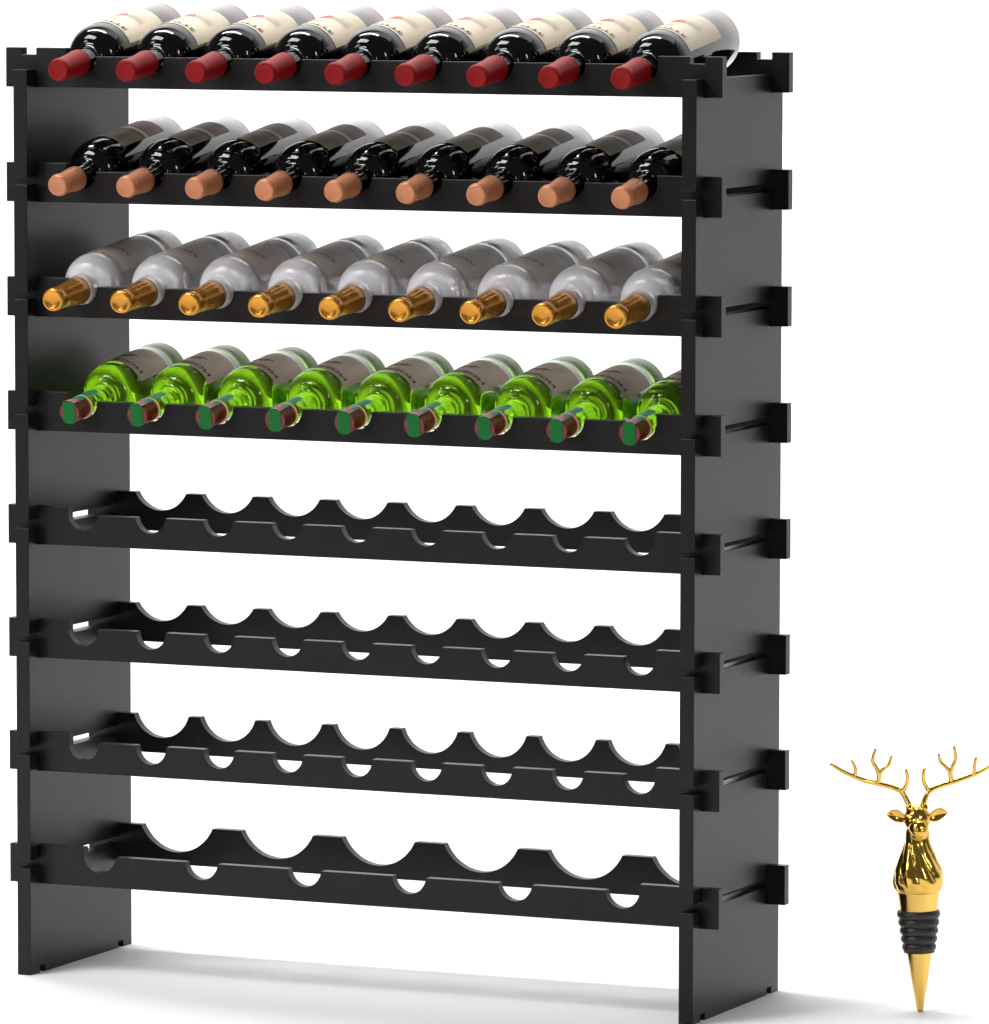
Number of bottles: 36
